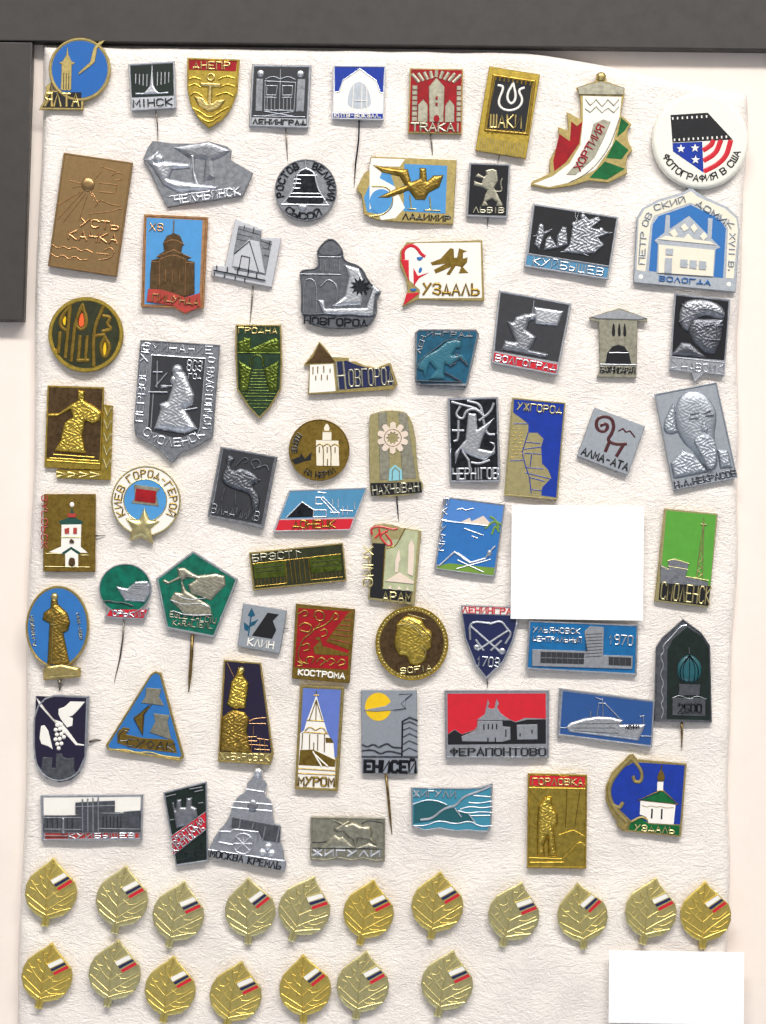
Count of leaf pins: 18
